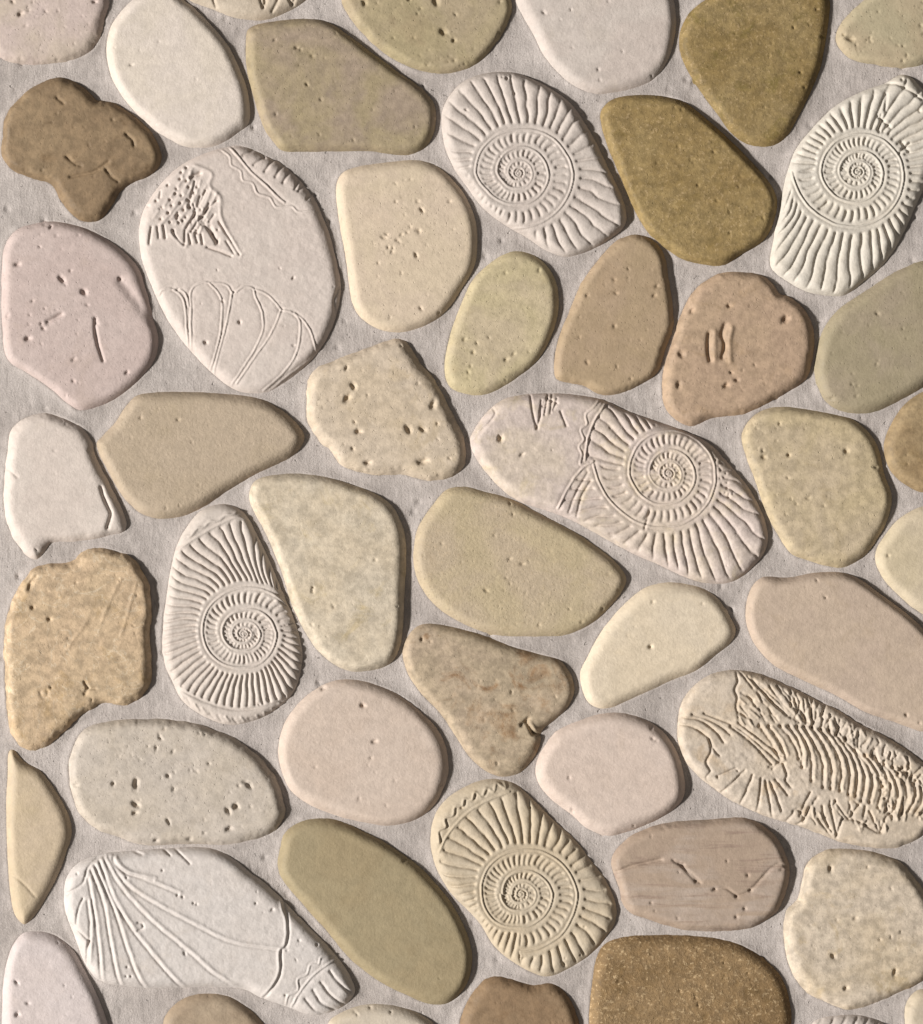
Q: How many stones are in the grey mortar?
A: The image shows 50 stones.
